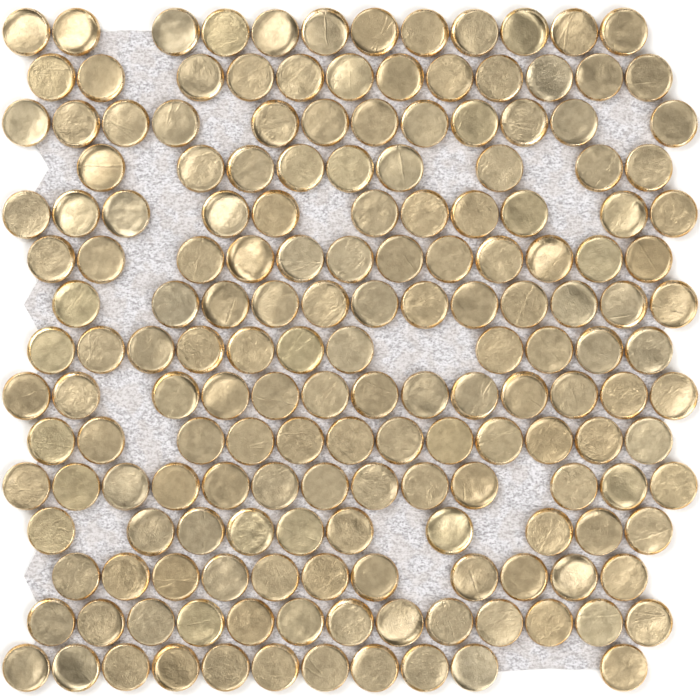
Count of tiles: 174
